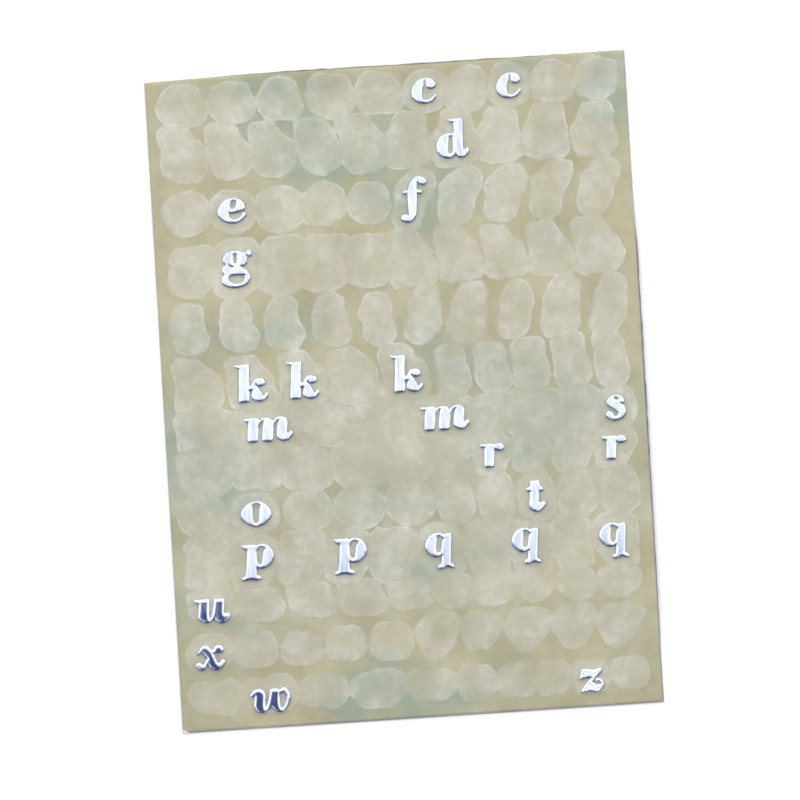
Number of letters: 25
